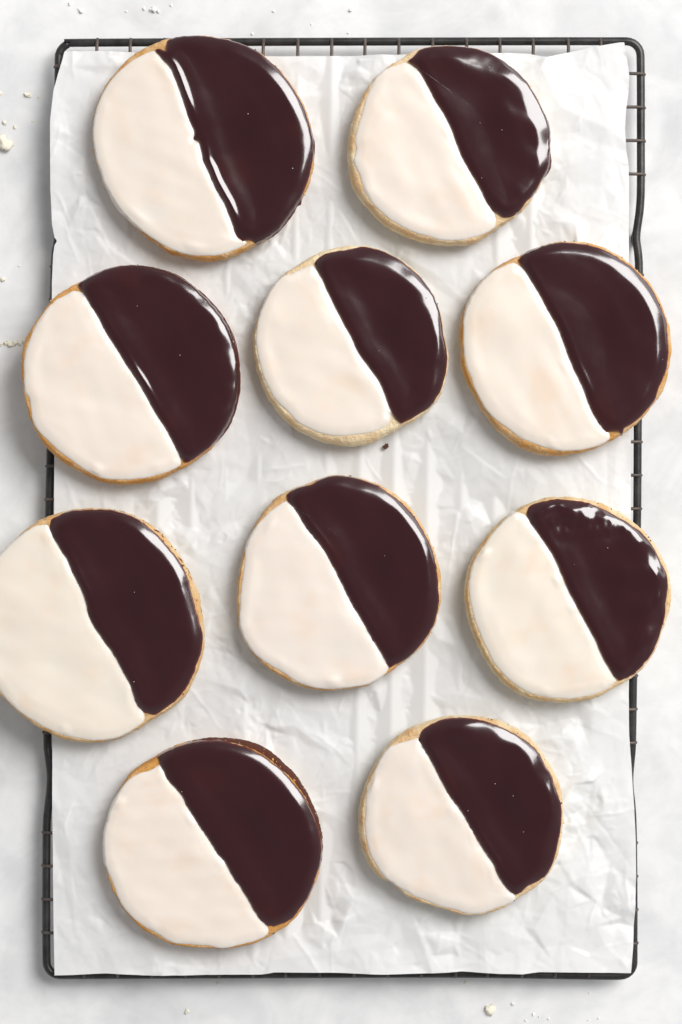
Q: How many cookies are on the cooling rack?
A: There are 10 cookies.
